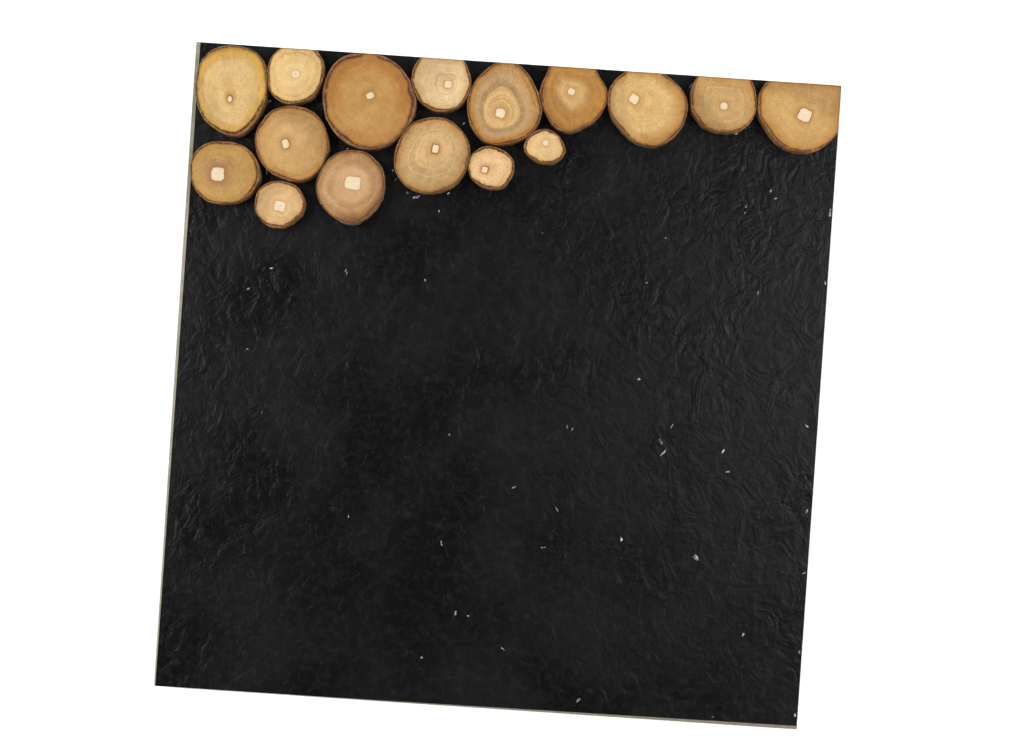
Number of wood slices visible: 16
